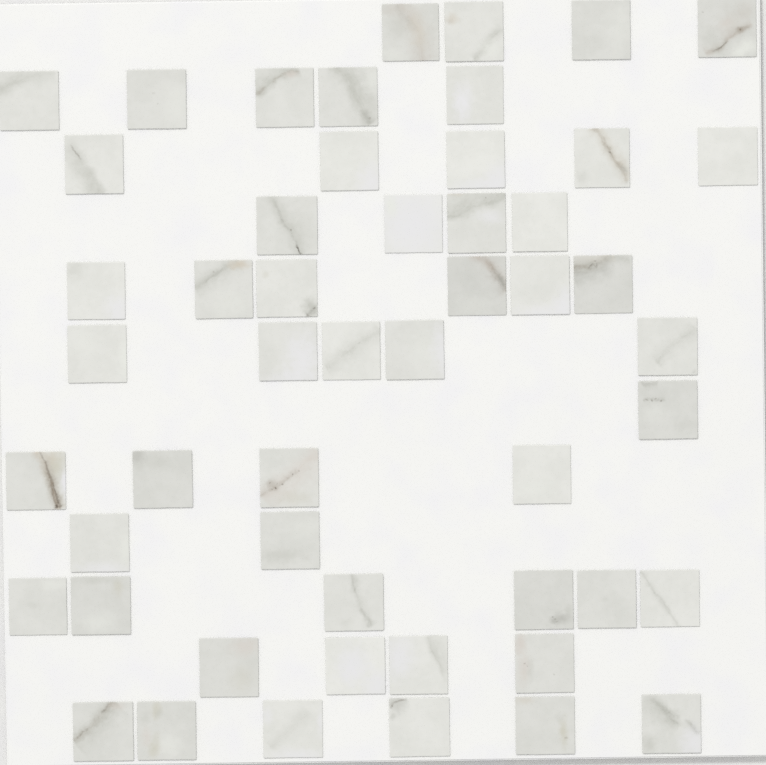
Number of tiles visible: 52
